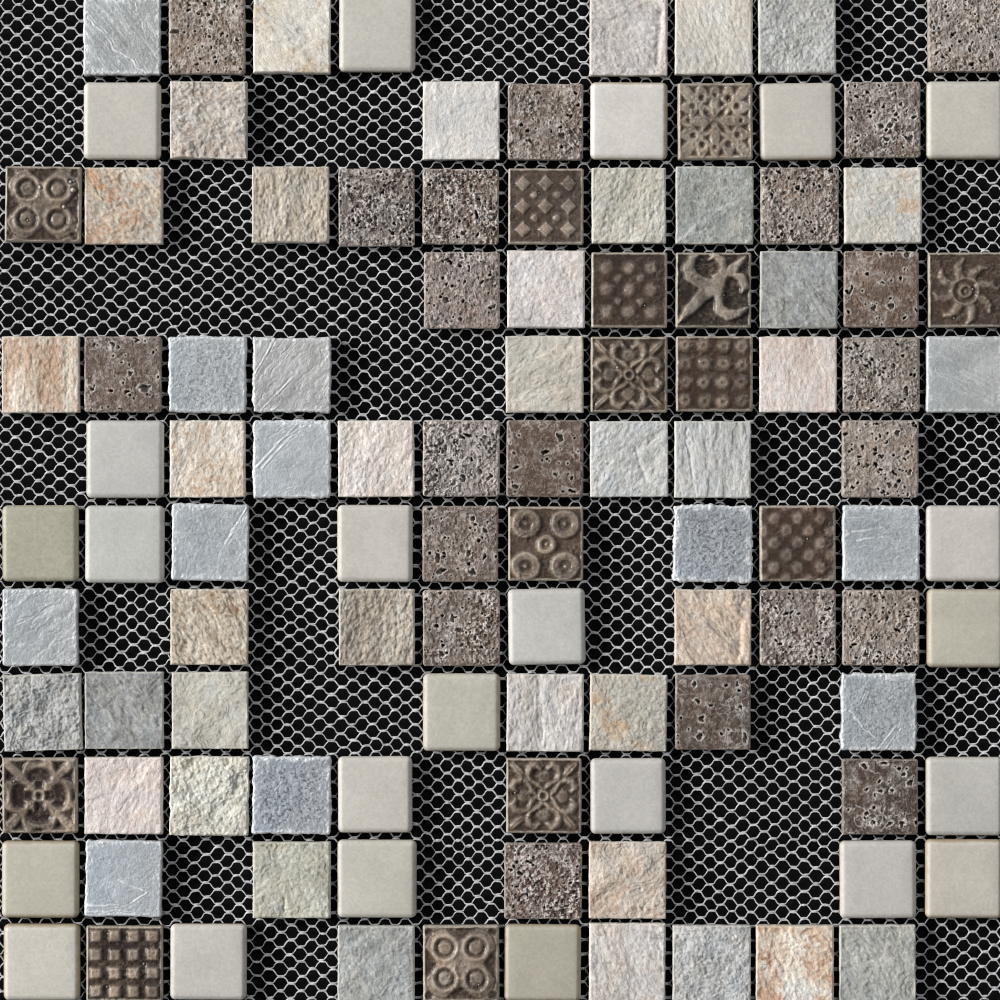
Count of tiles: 107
